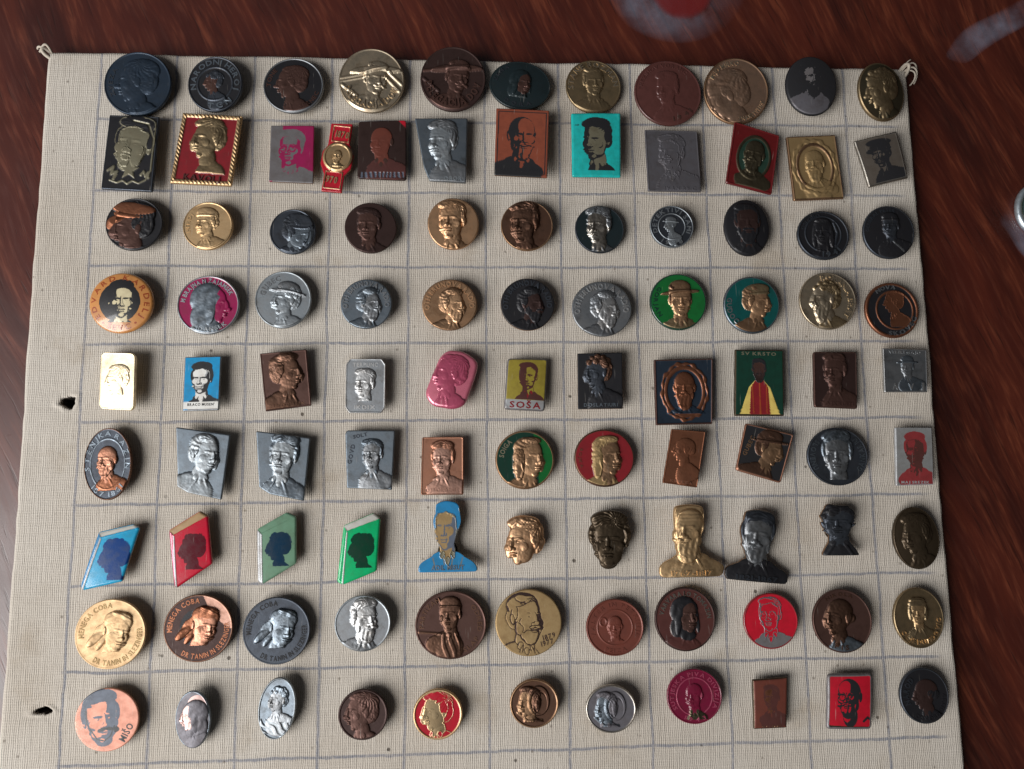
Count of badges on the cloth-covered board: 100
